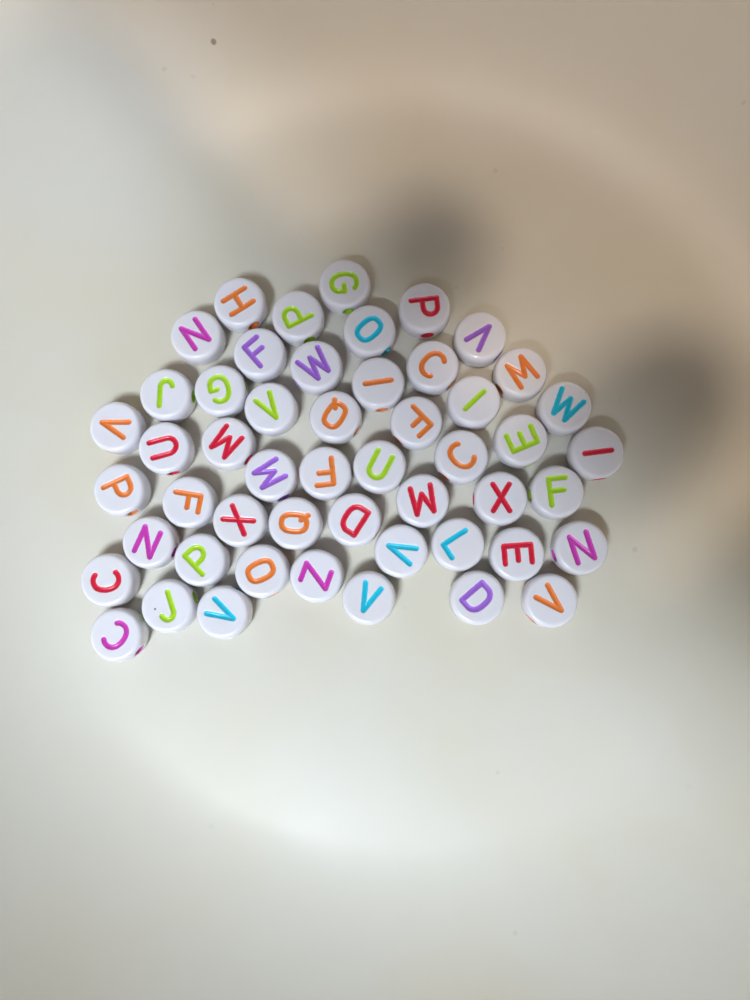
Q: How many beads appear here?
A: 51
